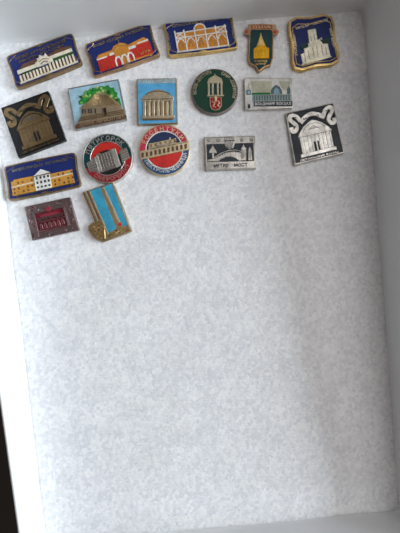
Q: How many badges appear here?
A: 17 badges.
